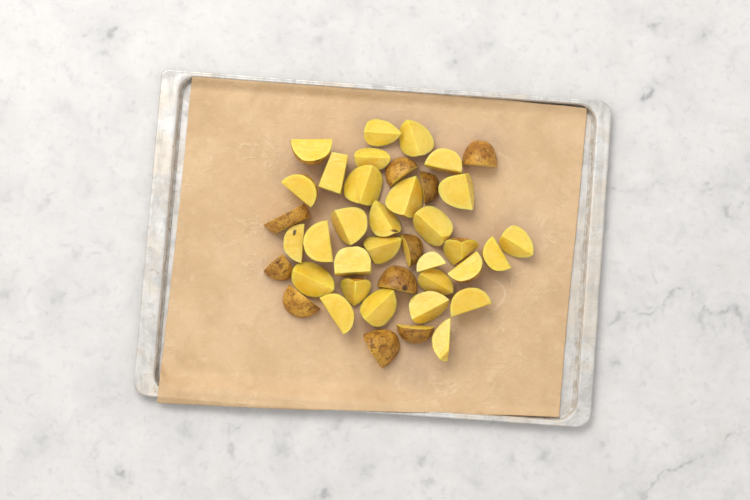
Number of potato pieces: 40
